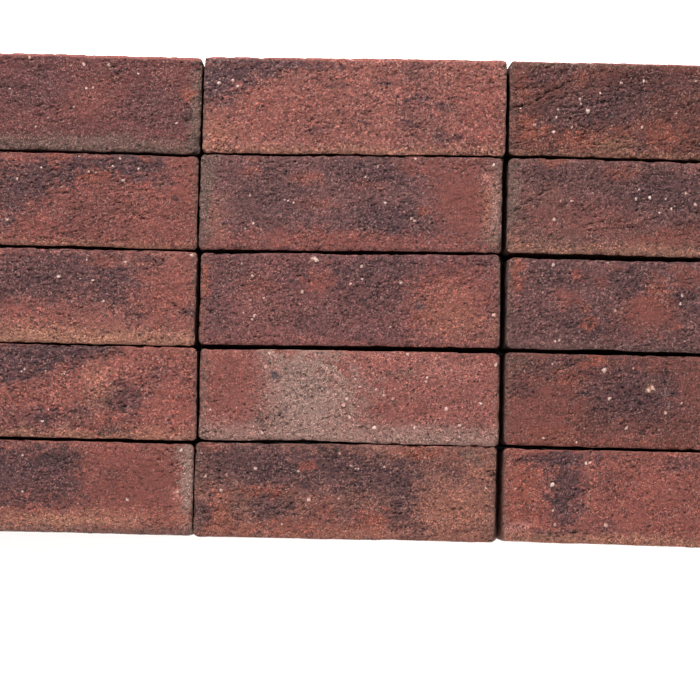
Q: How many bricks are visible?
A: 15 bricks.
